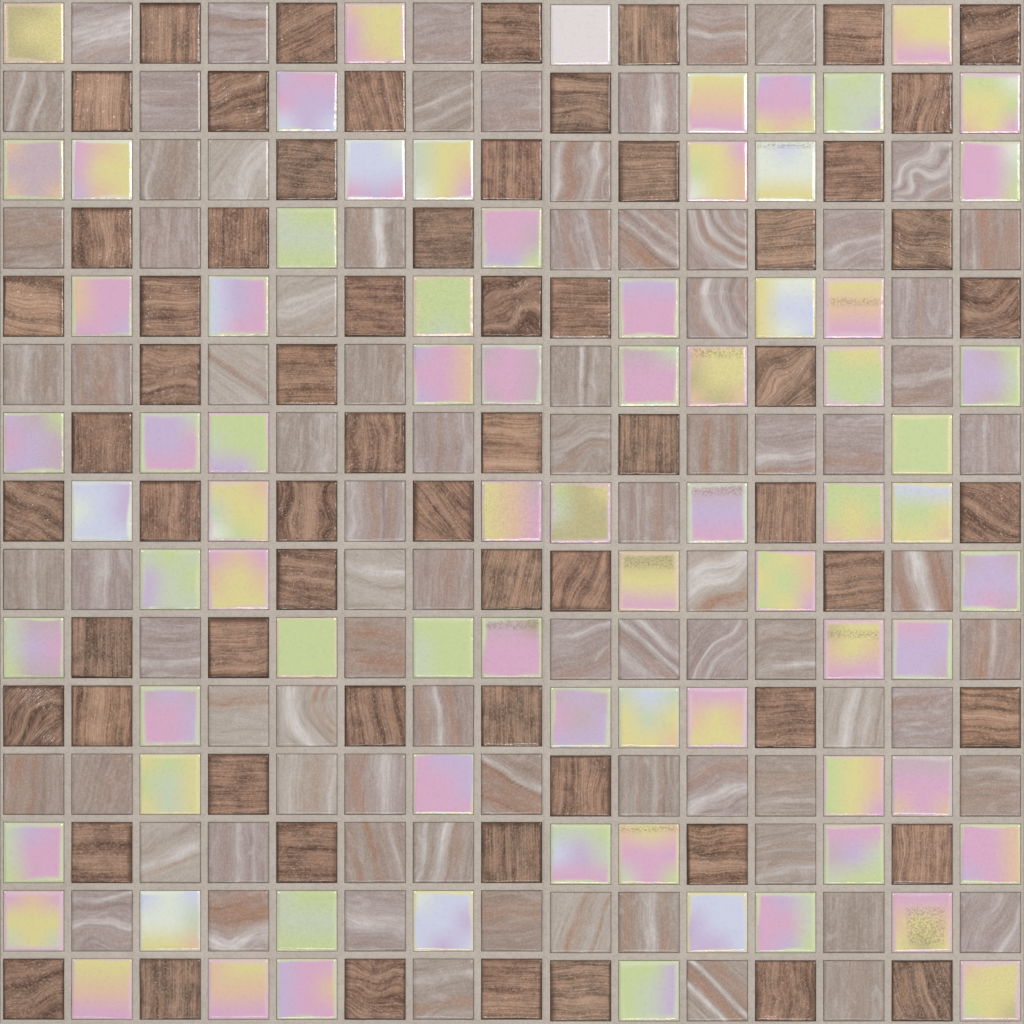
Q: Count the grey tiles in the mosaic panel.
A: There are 83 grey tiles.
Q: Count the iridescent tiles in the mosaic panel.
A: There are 77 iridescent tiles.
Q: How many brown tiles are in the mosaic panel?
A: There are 65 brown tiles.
